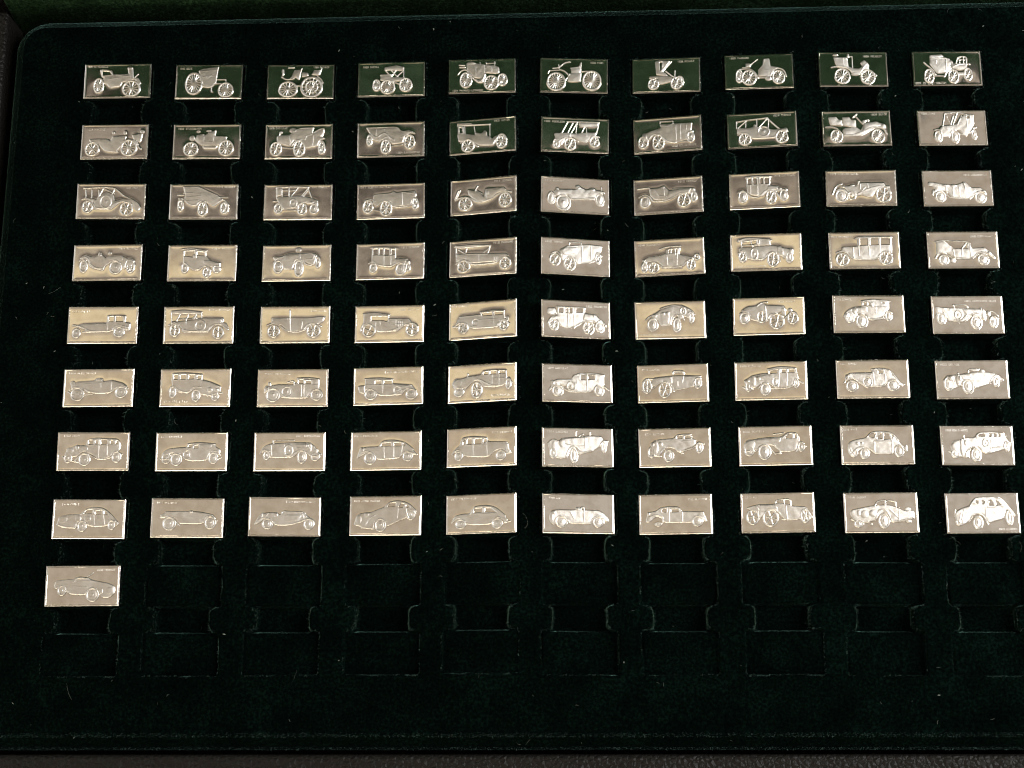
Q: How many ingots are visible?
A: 81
